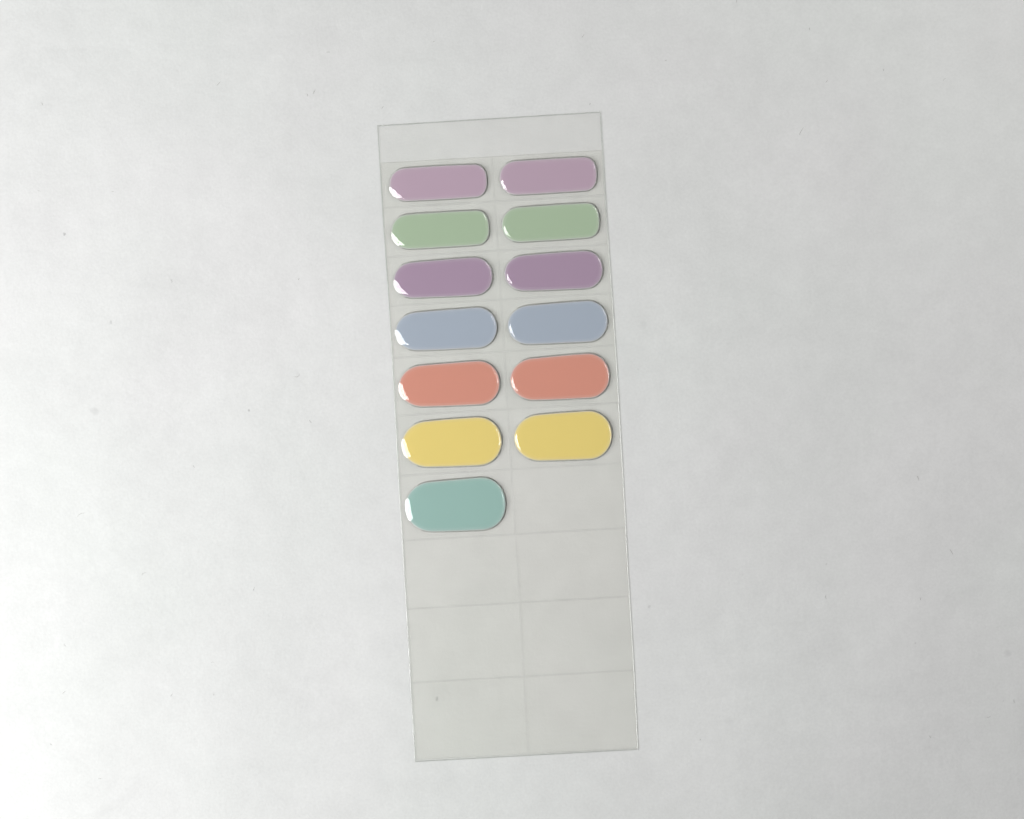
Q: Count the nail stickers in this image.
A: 13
